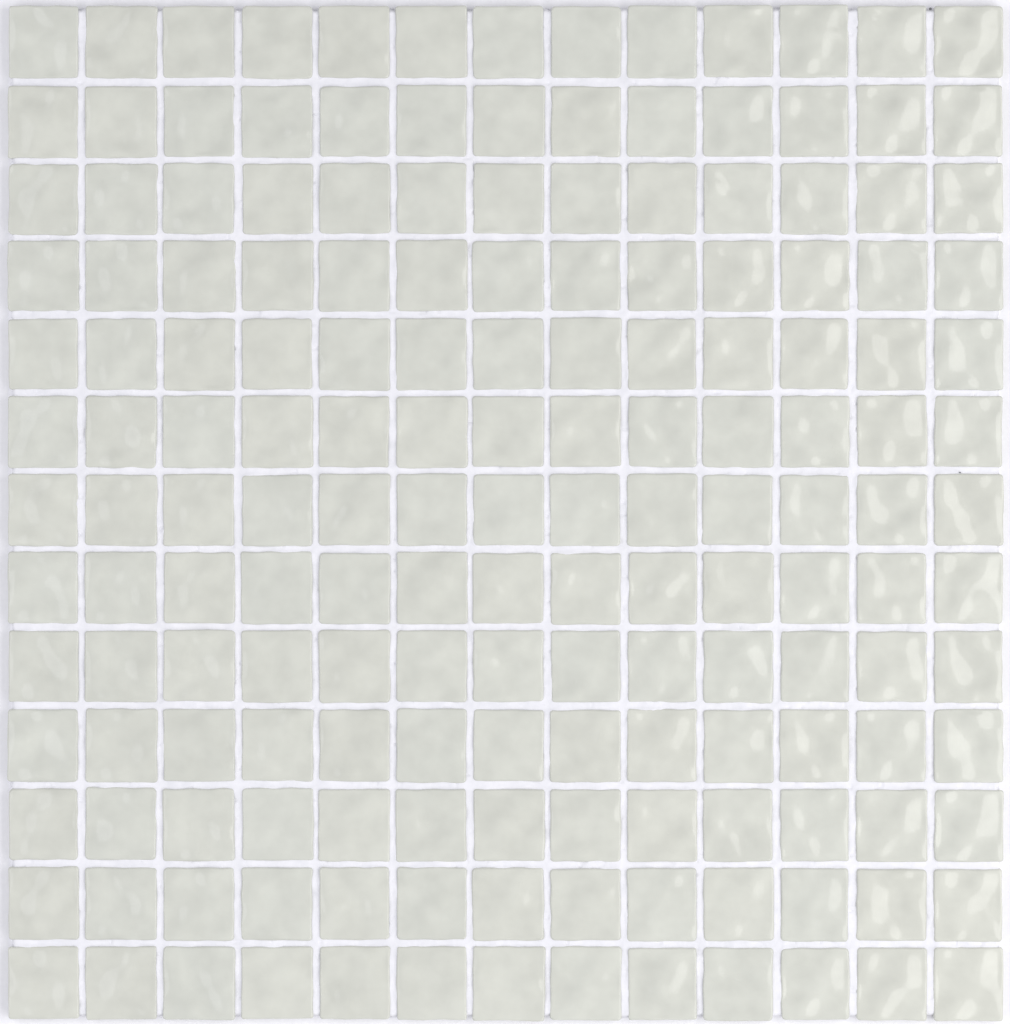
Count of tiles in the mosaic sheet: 169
